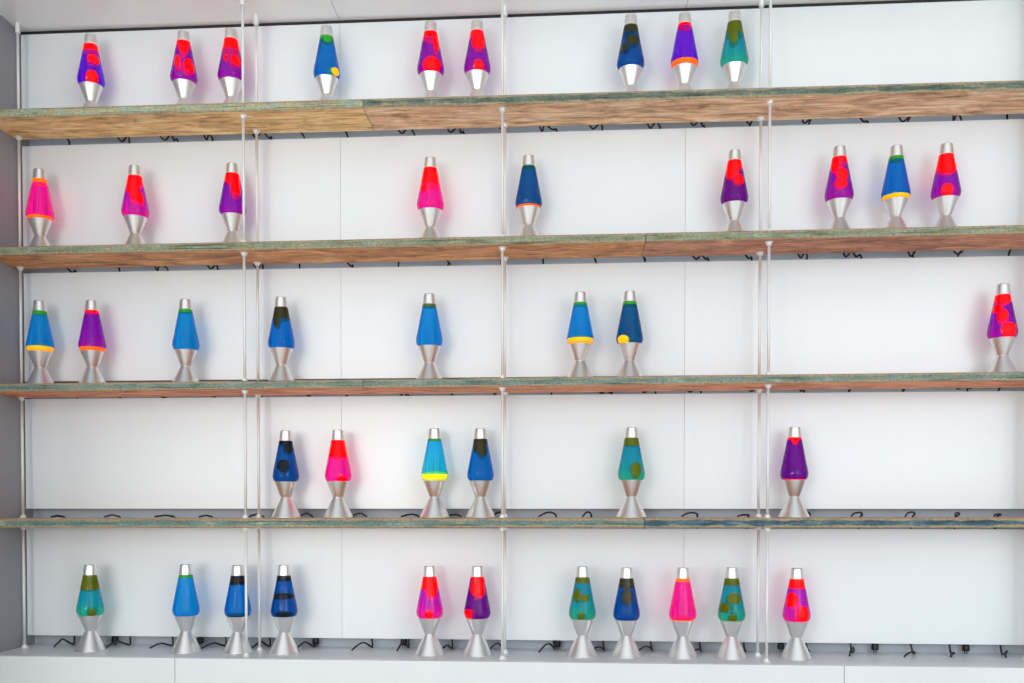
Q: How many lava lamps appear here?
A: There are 43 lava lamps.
